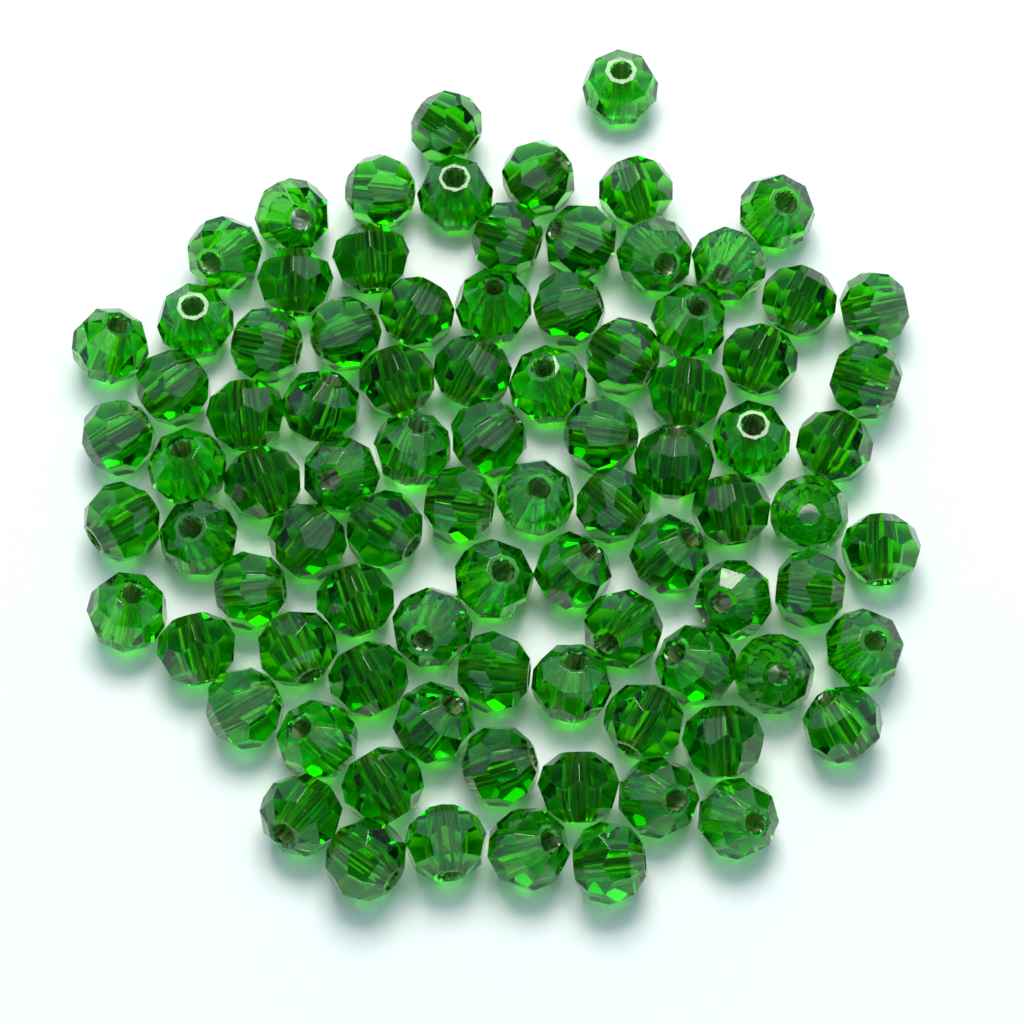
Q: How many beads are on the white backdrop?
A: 89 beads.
